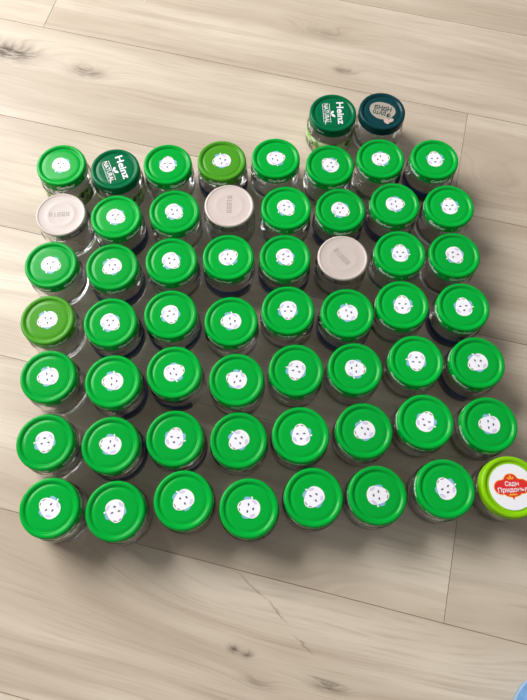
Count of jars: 58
